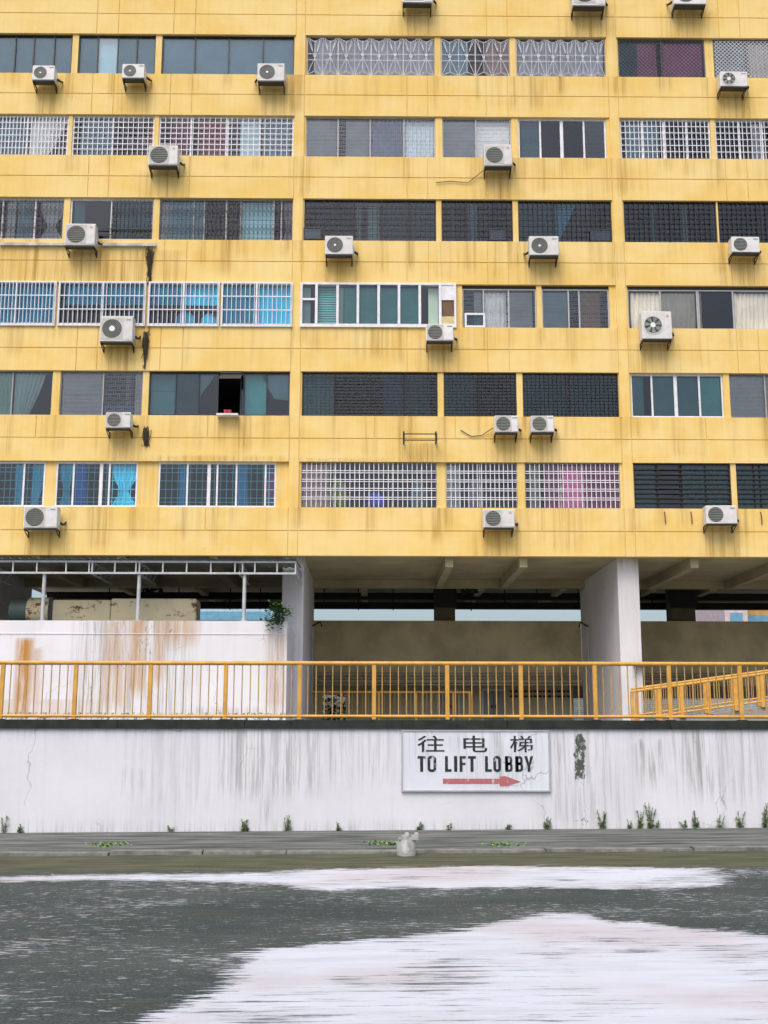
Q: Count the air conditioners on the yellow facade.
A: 22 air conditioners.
